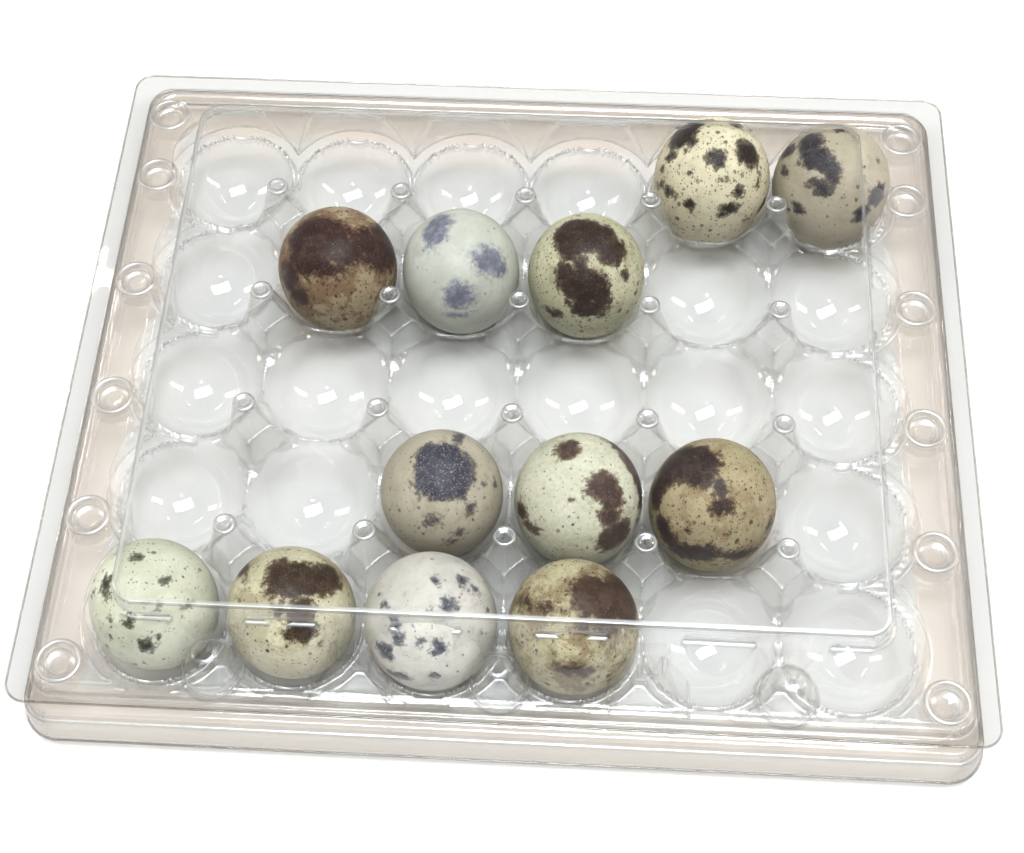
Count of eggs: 12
